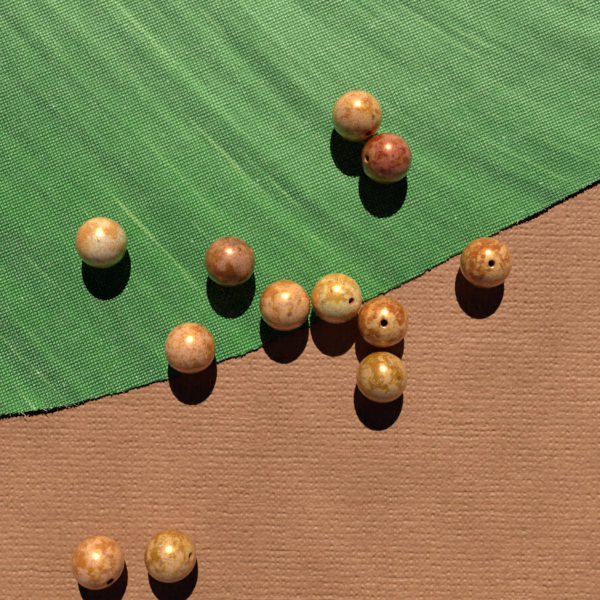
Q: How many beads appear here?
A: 12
